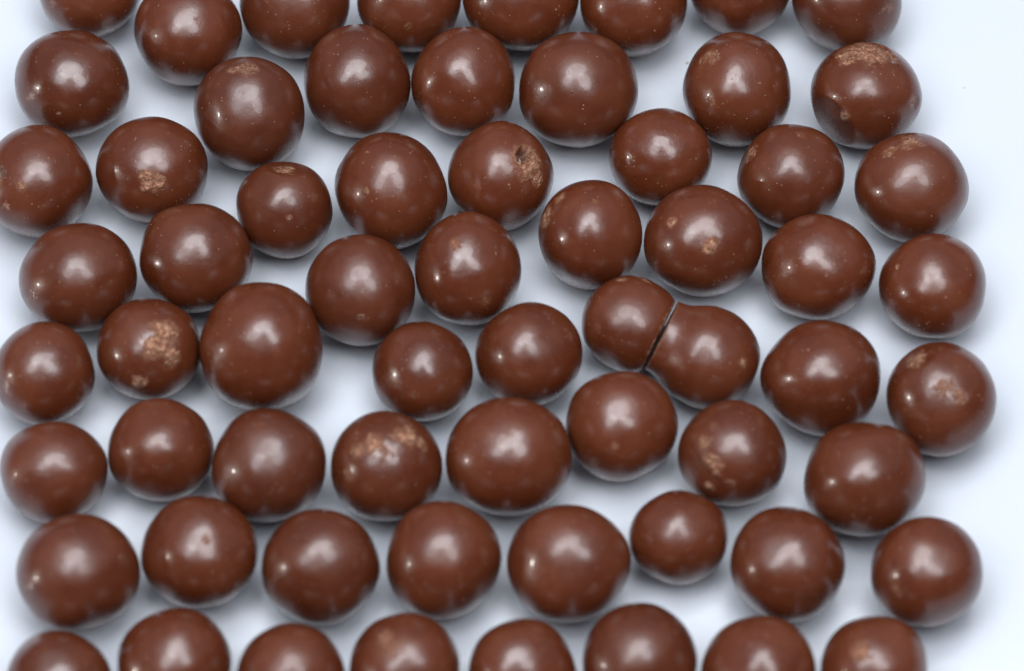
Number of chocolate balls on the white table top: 64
